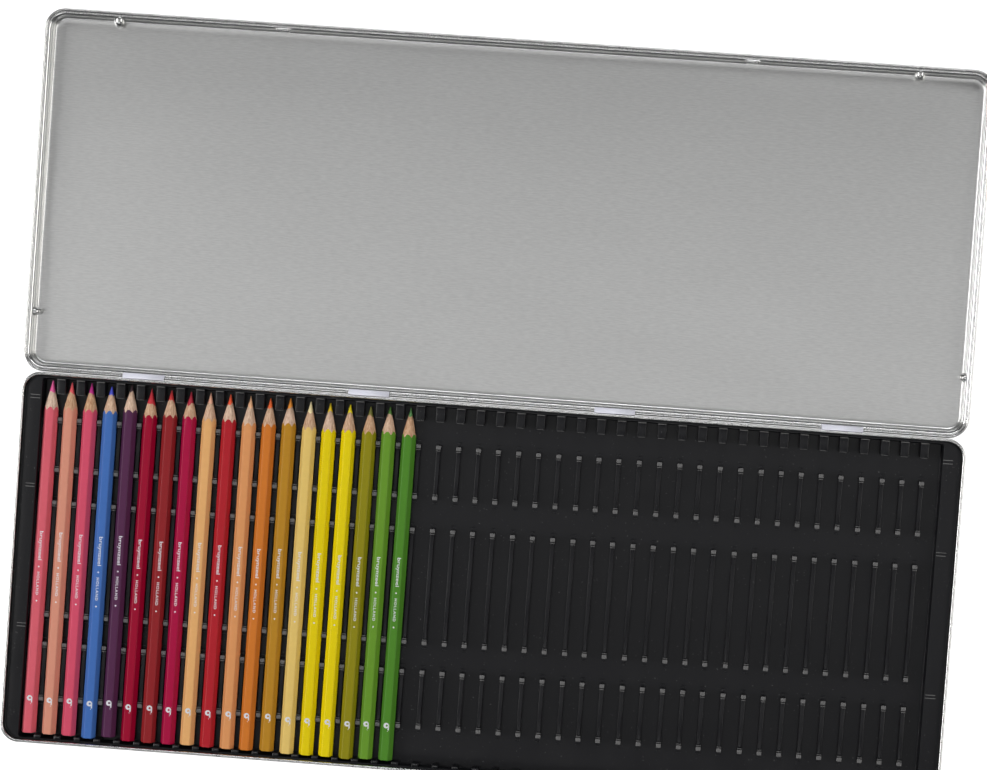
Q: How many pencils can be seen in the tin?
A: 19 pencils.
